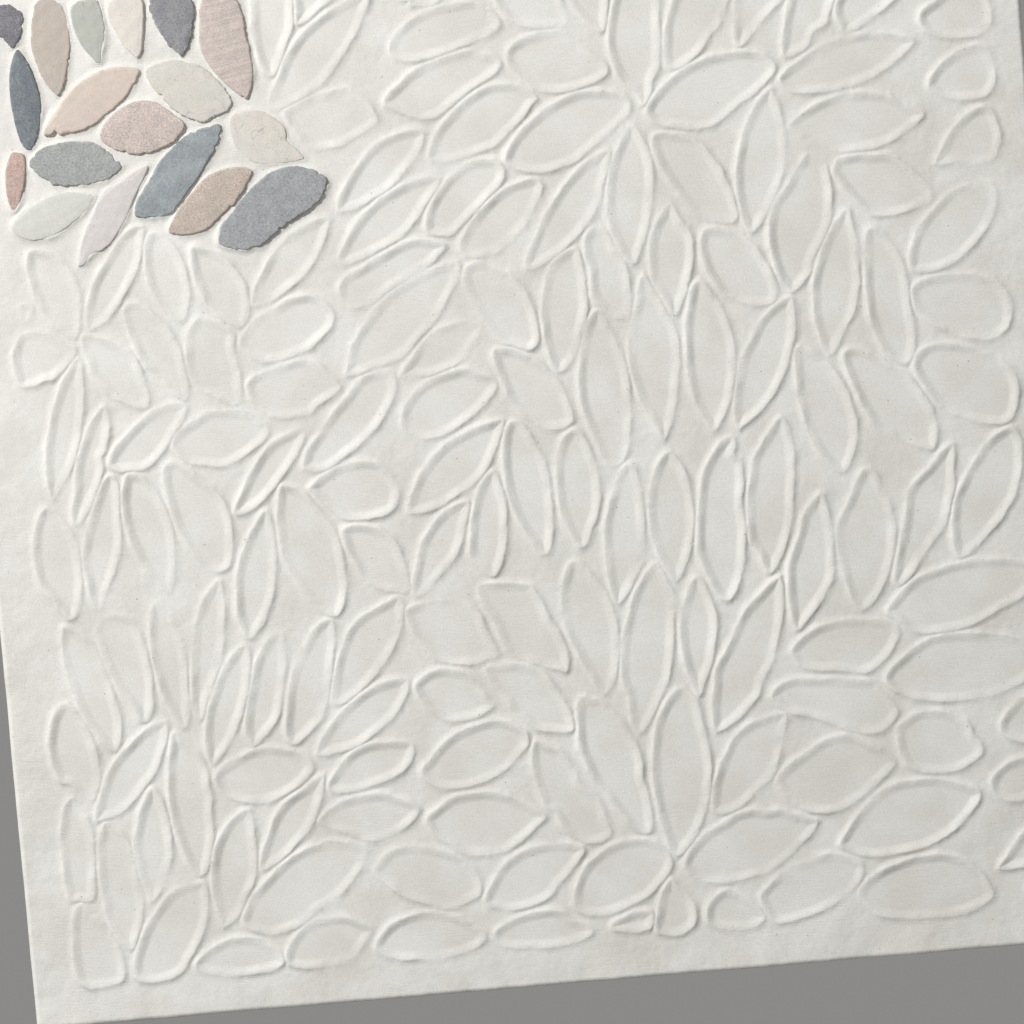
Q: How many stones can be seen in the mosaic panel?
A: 18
